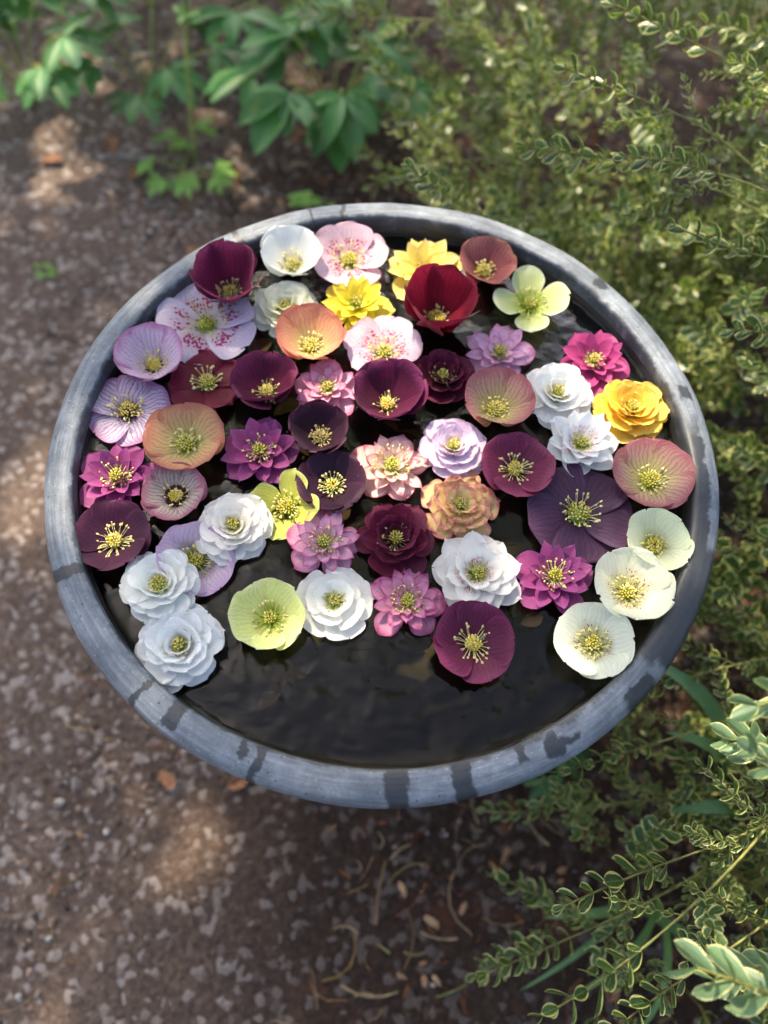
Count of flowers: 54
